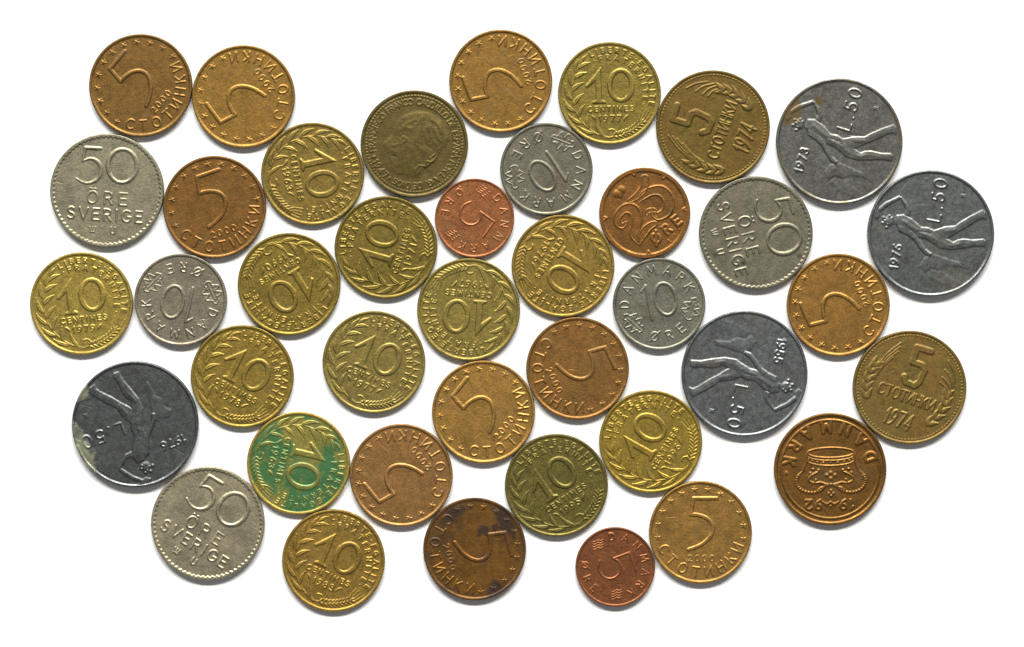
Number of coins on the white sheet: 40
